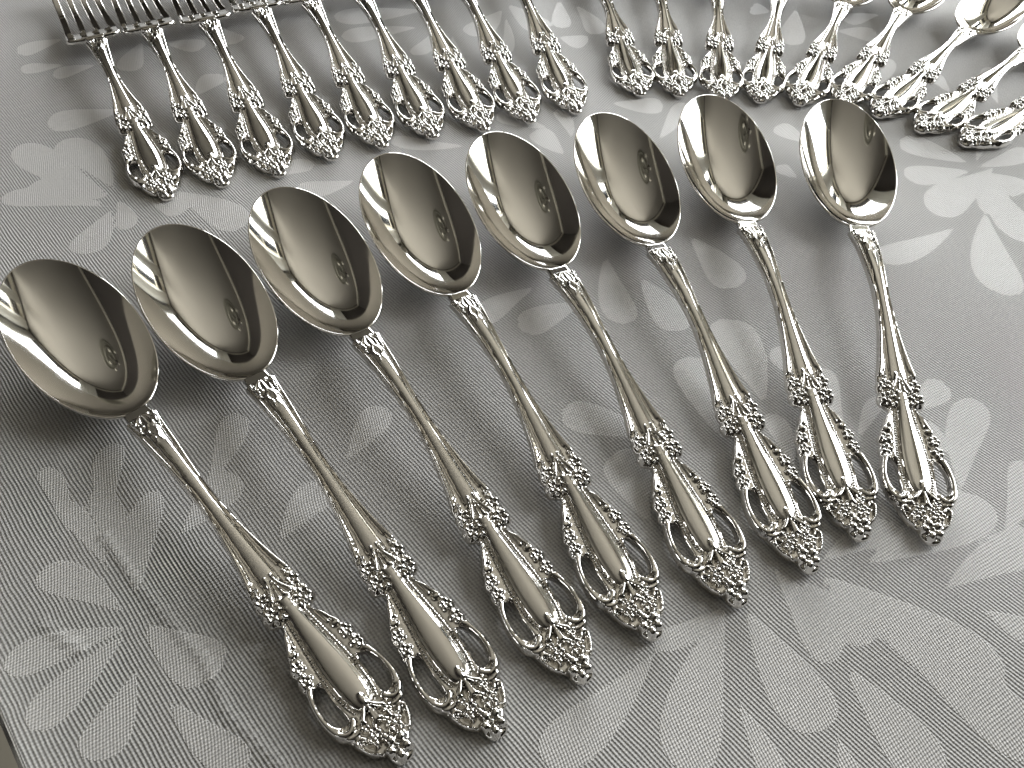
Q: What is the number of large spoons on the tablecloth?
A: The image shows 8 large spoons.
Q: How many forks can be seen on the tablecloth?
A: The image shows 9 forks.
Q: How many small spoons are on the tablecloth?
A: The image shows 9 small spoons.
